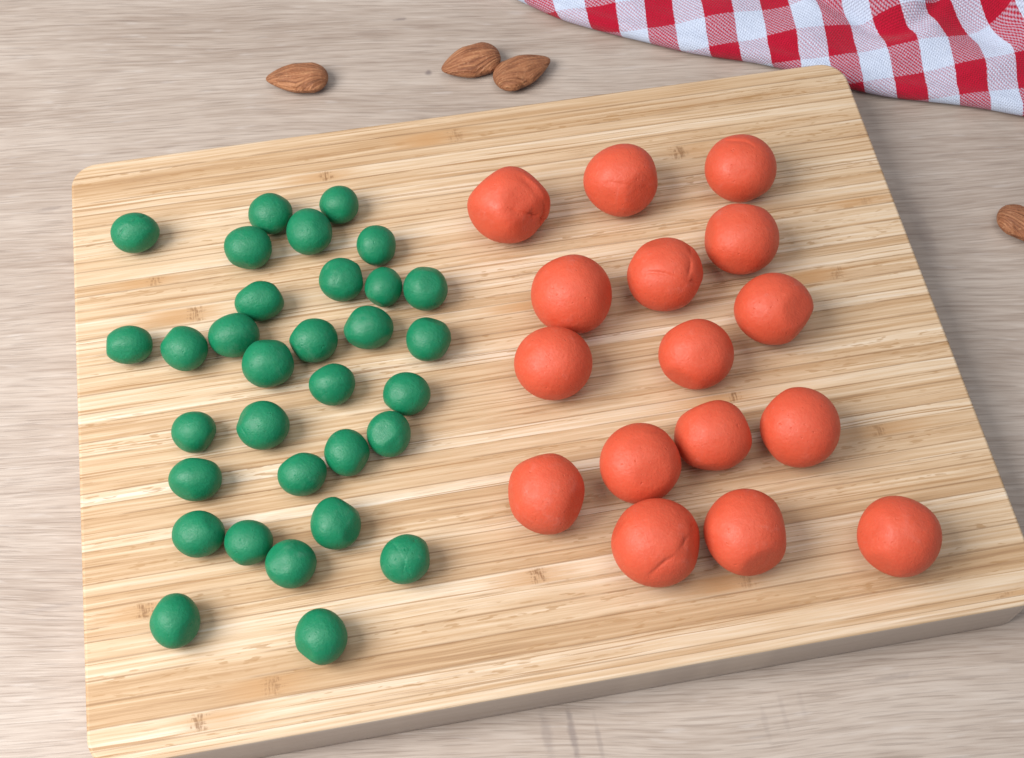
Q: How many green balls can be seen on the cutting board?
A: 32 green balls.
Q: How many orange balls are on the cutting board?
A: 16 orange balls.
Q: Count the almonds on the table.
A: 4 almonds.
